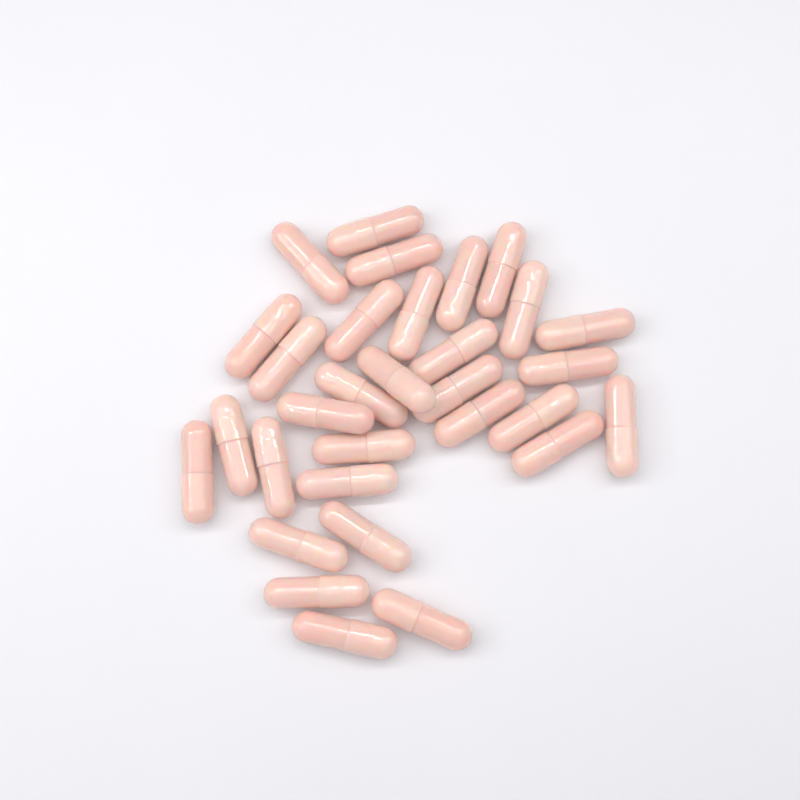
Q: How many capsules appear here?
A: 31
